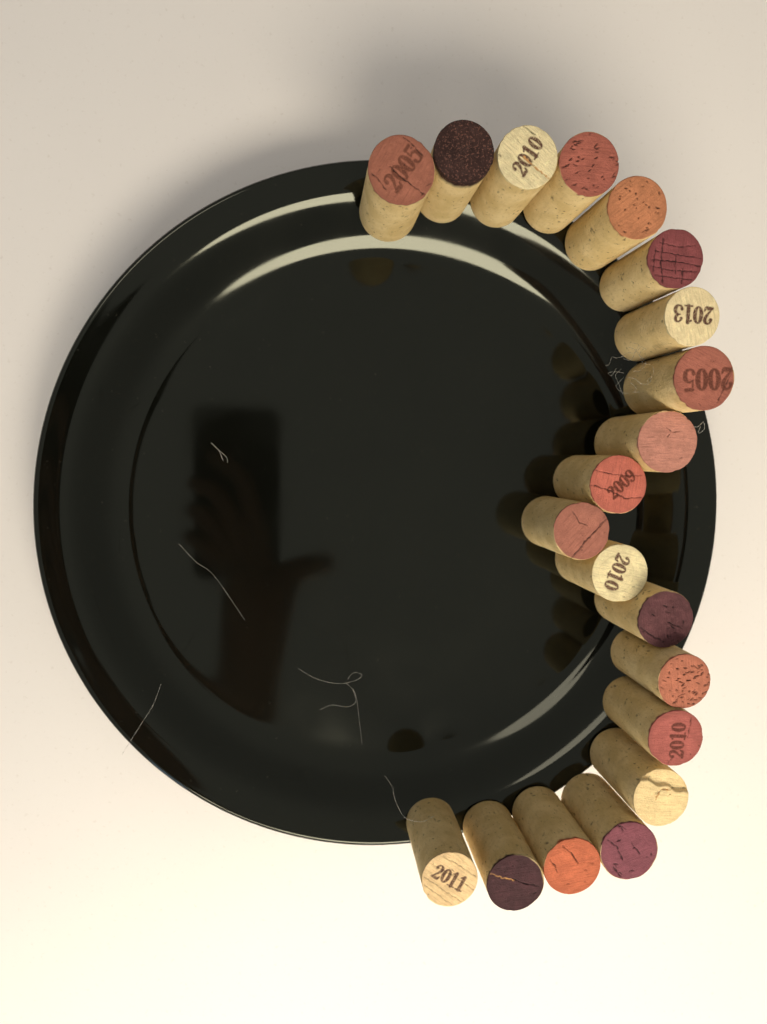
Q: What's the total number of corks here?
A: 20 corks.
